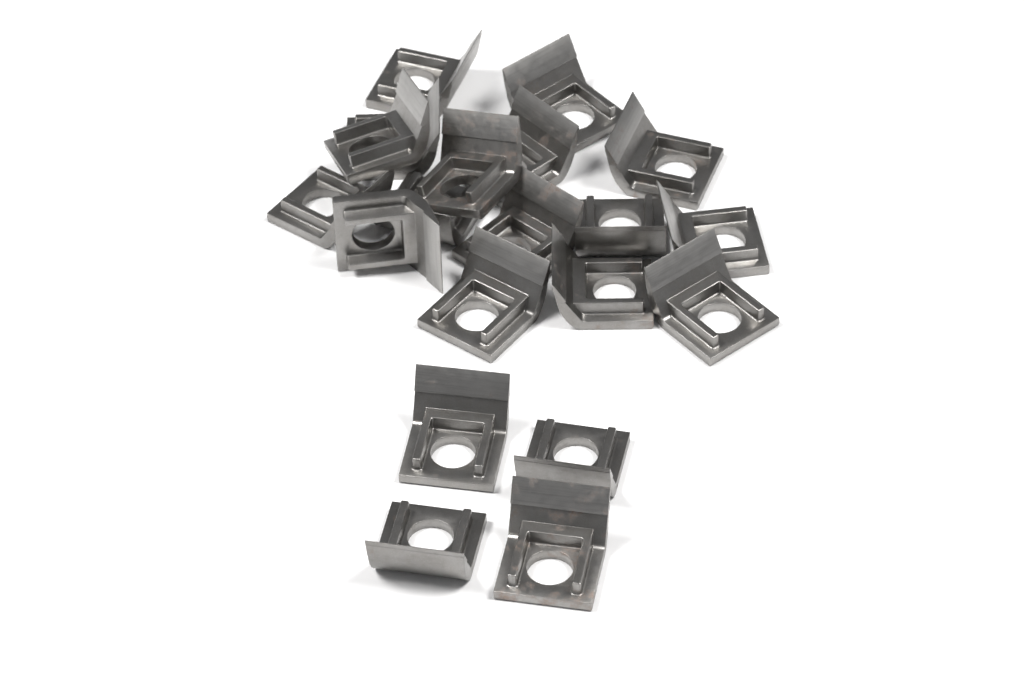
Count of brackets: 20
